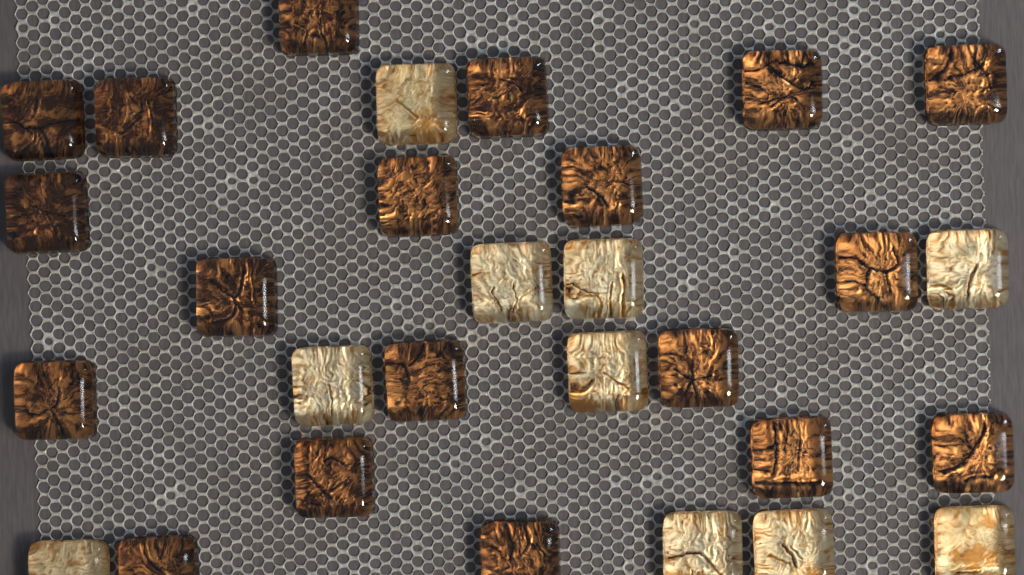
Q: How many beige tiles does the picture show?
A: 10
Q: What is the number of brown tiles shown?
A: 19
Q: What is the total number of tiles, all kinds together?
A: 29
